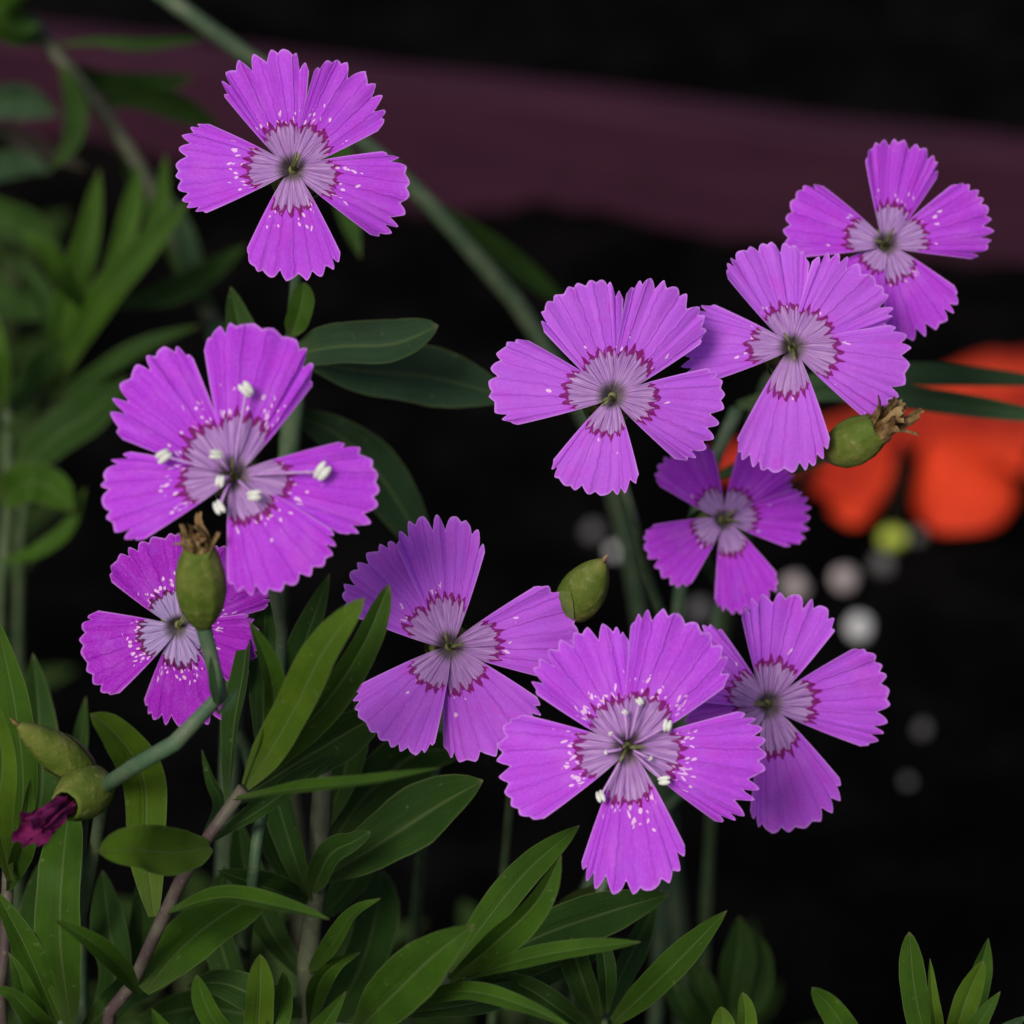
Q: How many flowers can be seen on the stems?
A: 10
